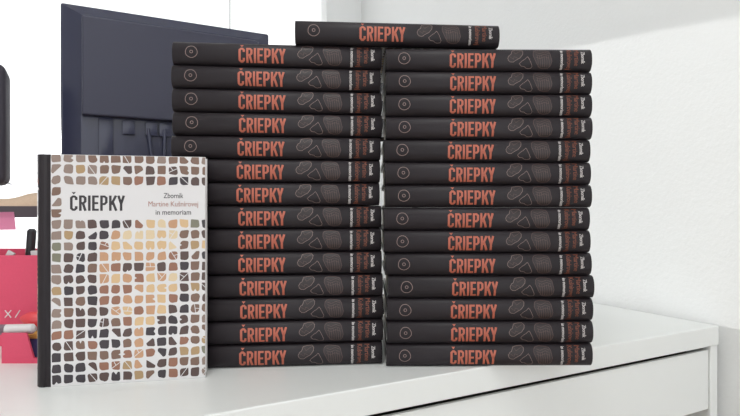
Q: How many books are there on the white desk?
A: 30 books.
